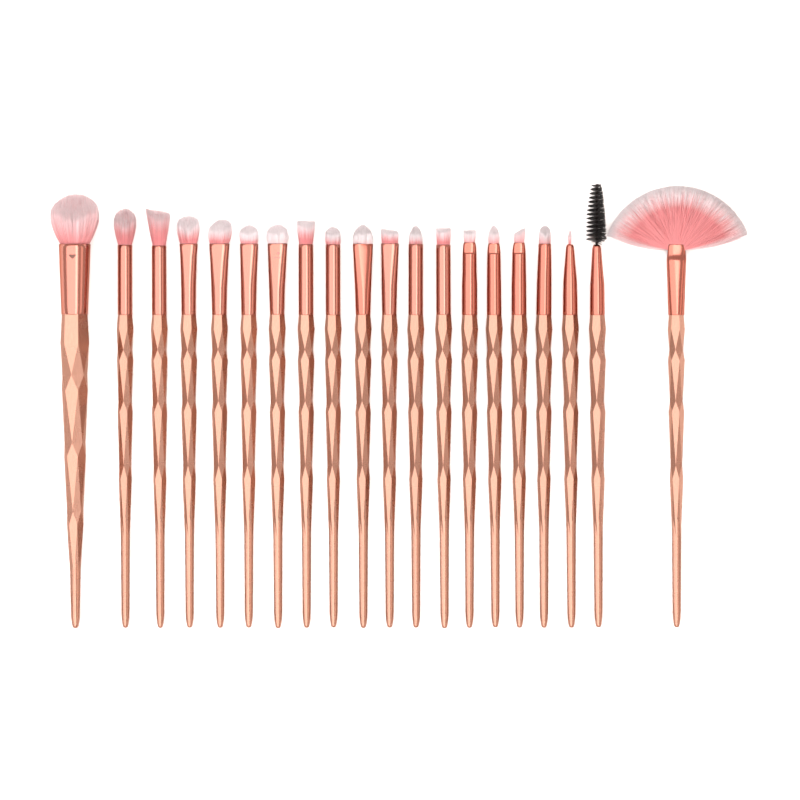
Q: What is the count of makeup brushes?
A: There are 20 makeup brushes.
